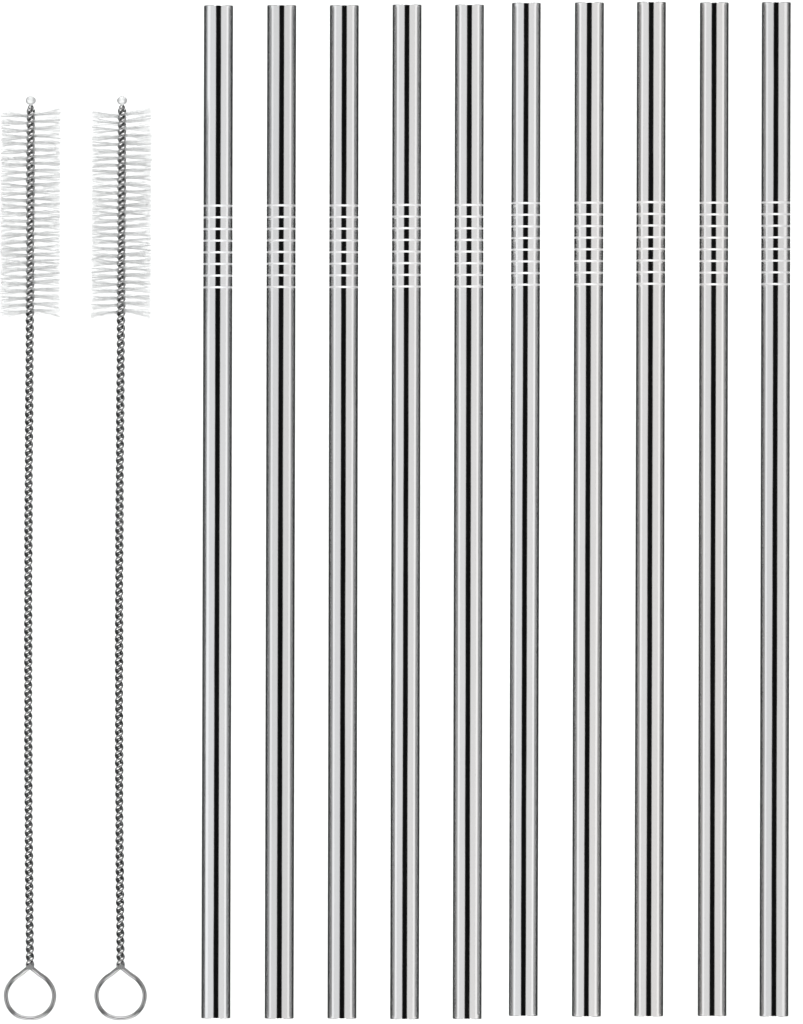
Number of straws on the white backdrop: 10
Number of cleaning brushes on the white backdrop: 2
